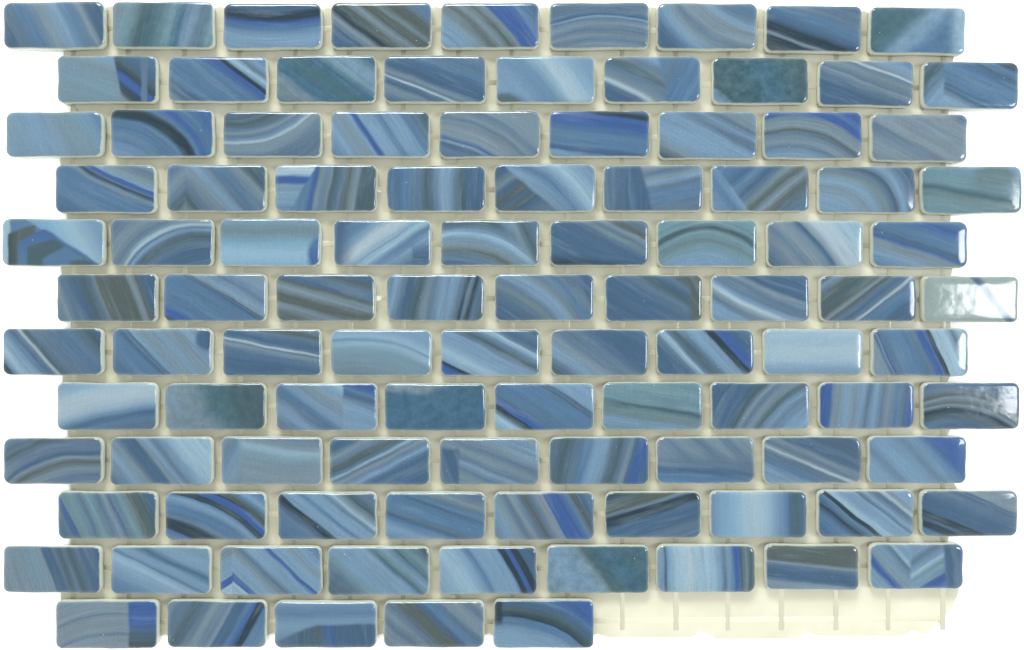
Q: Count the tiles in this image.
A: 104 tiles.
